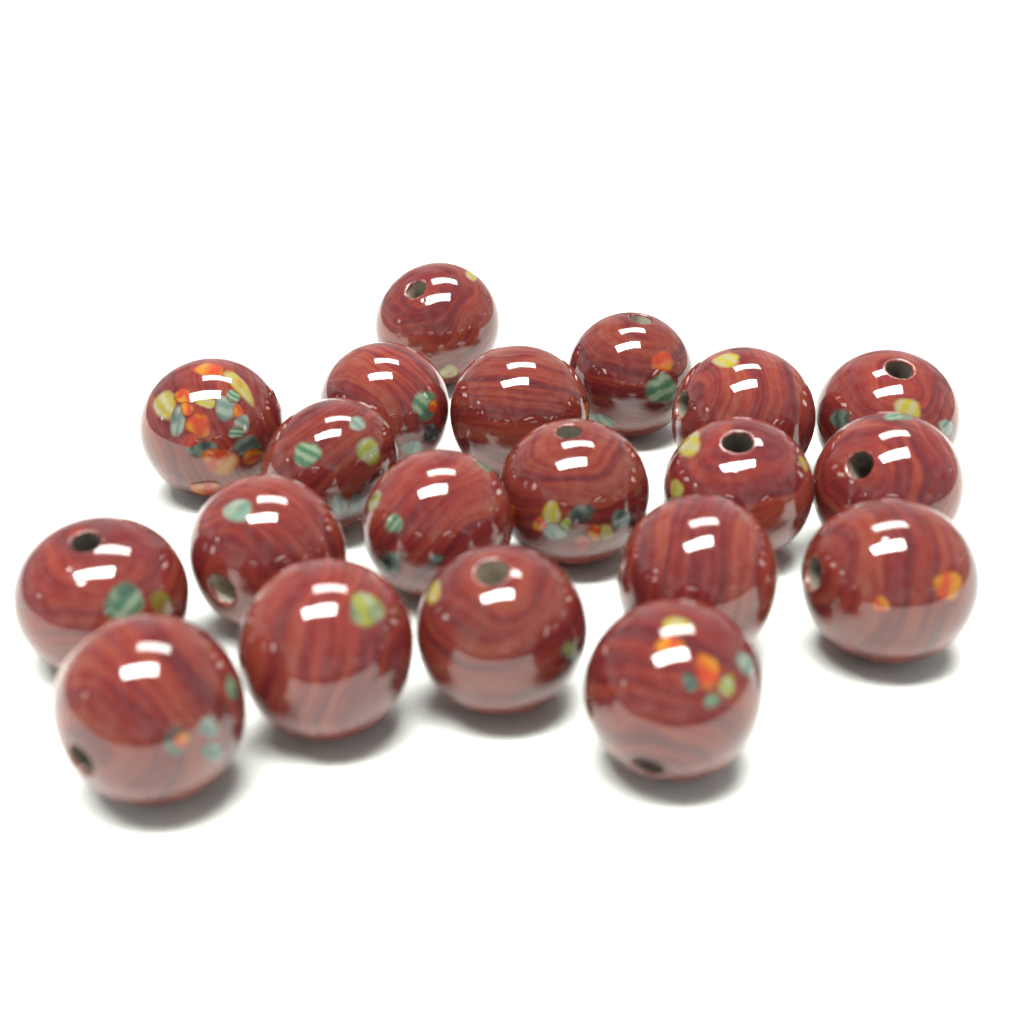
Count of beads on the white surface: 20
